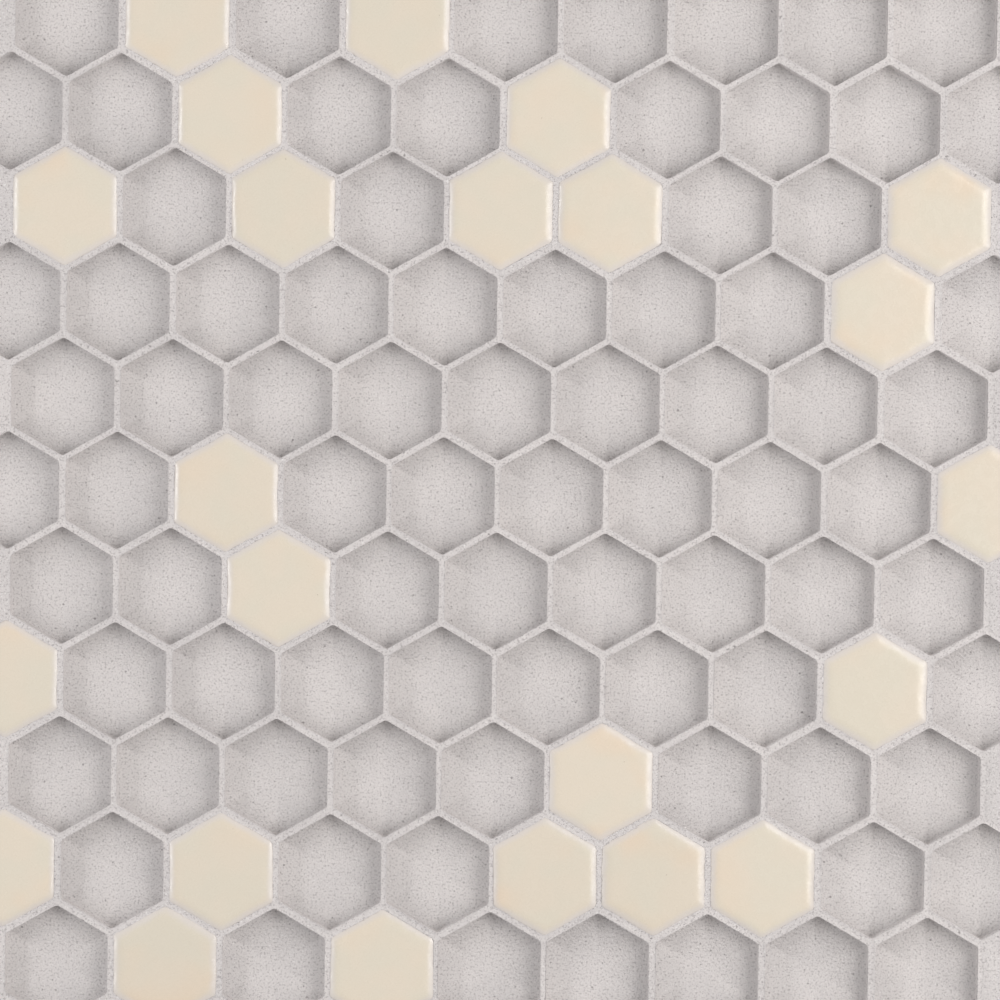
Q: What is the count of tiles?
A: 23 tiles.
